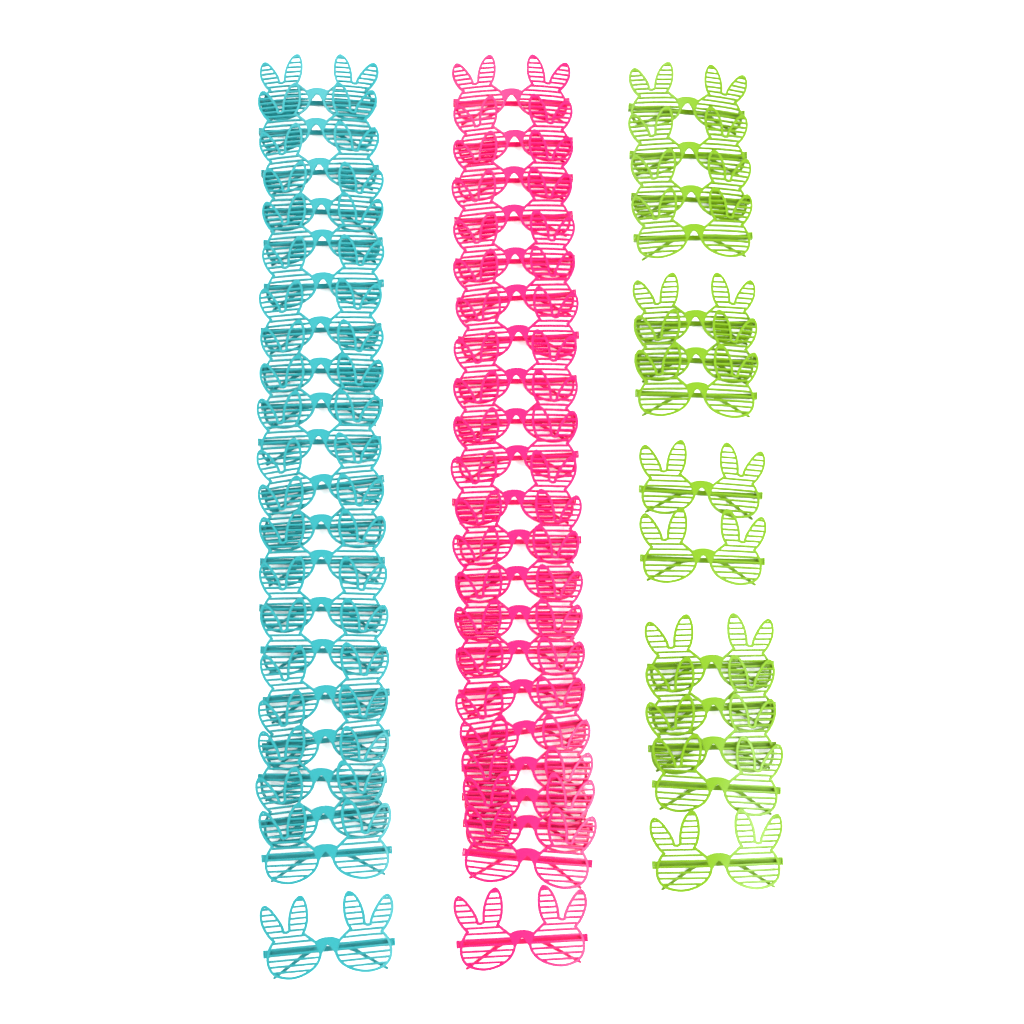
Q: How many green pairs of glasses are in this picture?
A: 14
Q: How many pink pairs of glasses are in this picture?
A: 22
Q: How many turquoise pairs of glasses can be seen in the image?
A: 21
